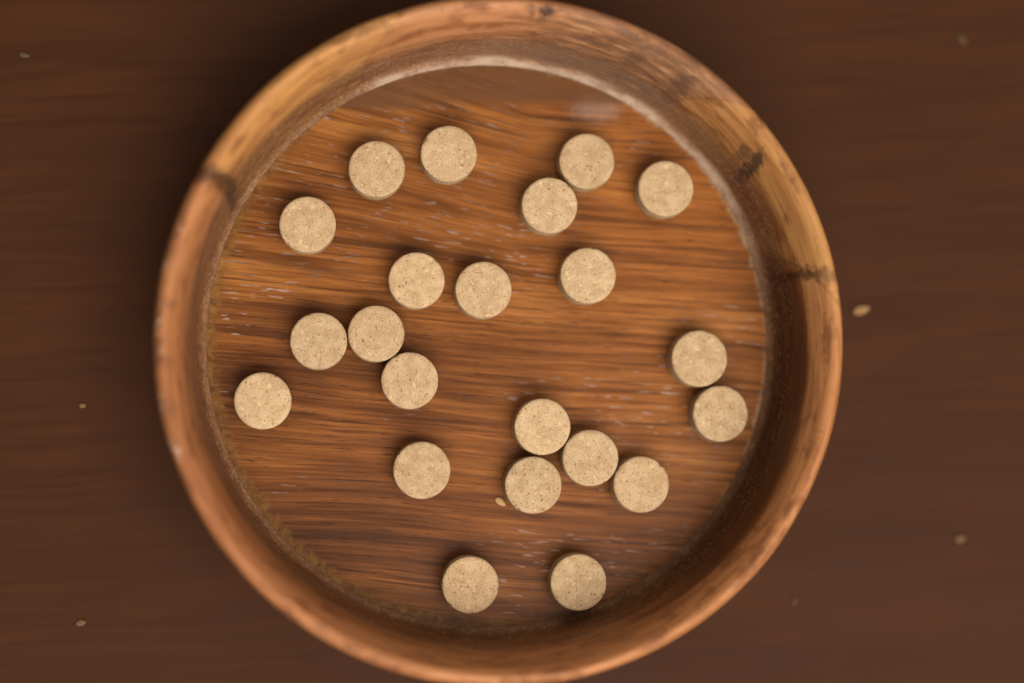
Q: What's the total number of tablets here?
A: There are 22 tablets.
